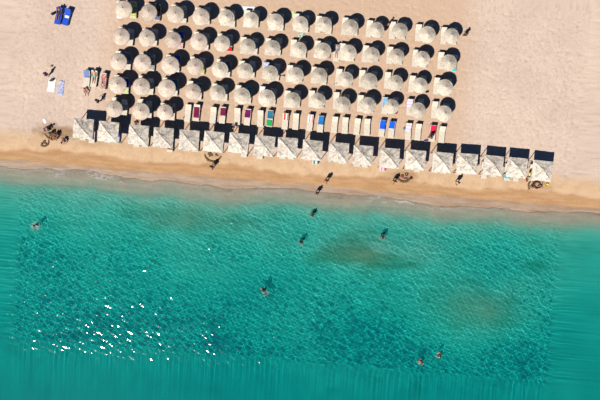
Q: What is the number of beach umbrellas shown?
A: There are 59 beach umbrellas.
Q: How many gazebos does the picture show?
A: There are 19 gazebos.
